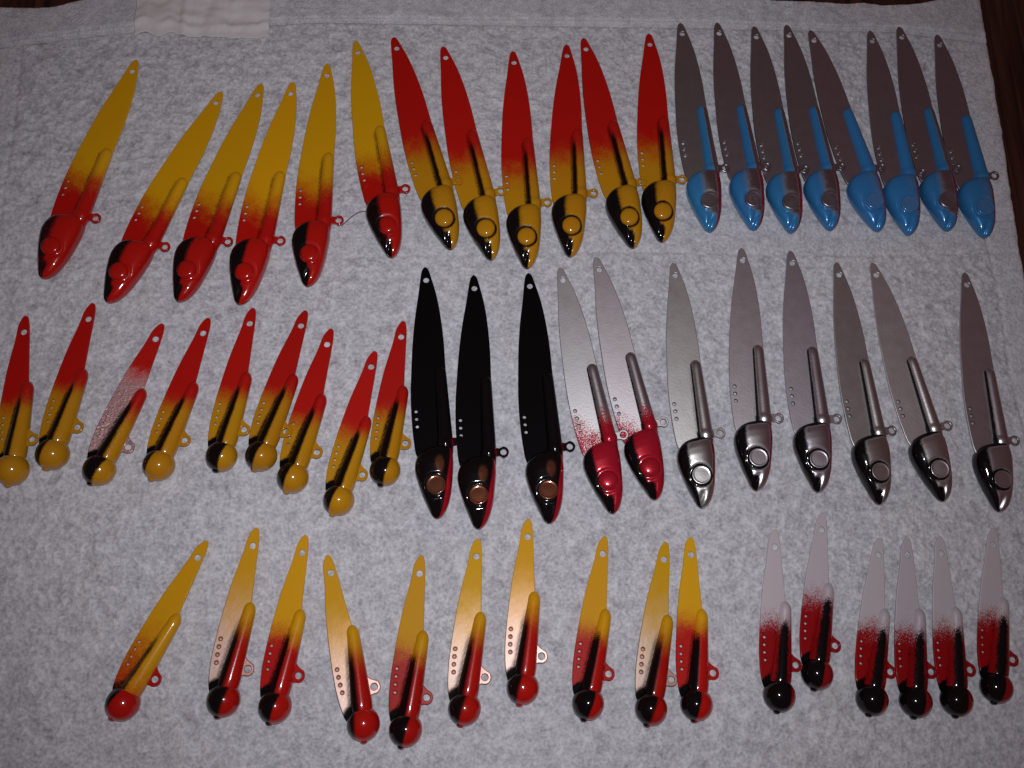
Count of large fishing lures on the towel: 31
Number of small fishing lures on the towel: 25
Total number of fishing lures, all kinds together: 56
